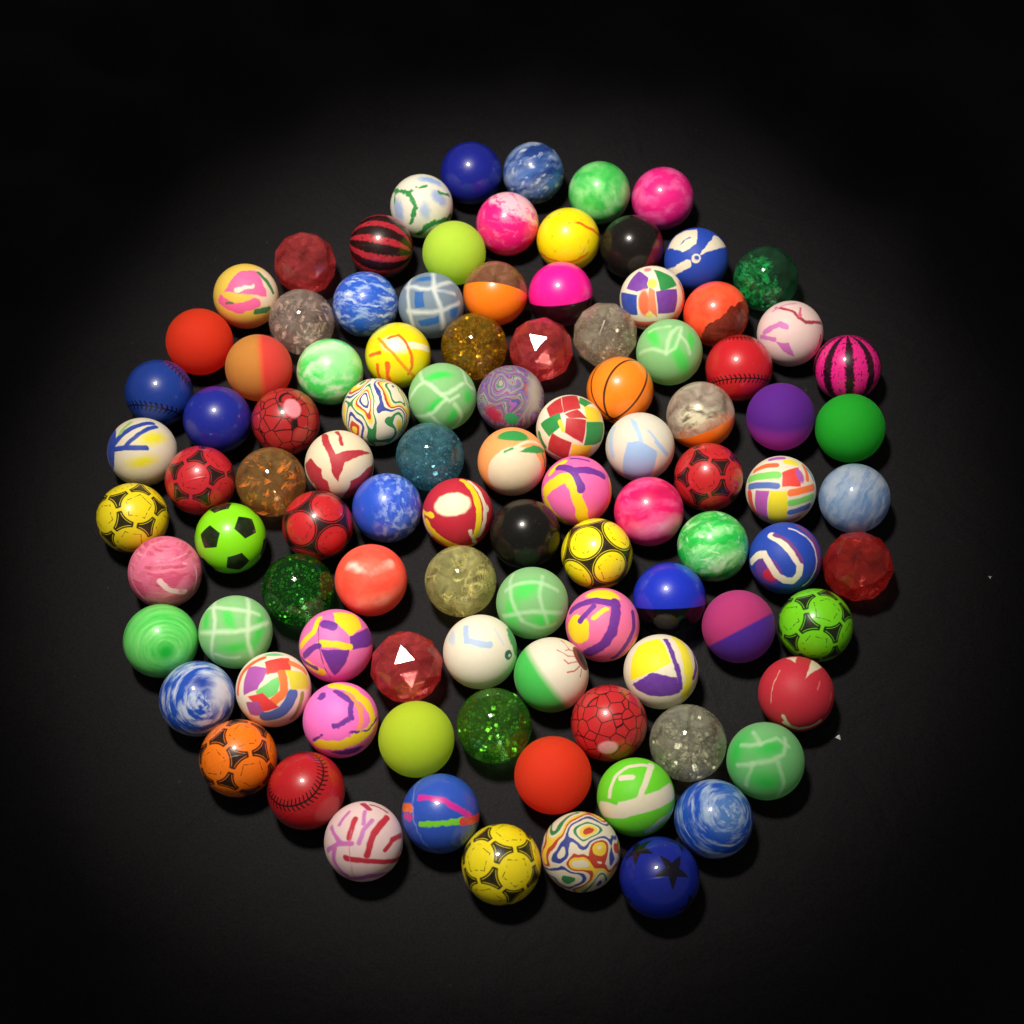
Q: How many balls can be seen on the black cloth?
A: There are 100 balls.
